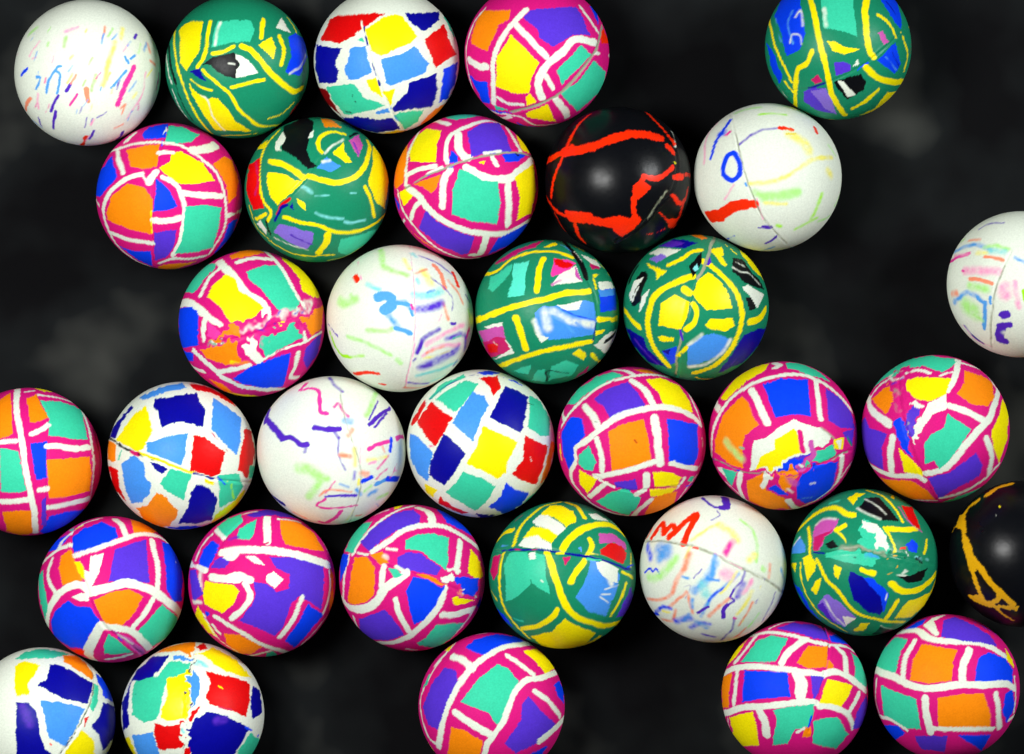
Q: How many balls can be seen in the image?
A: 34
